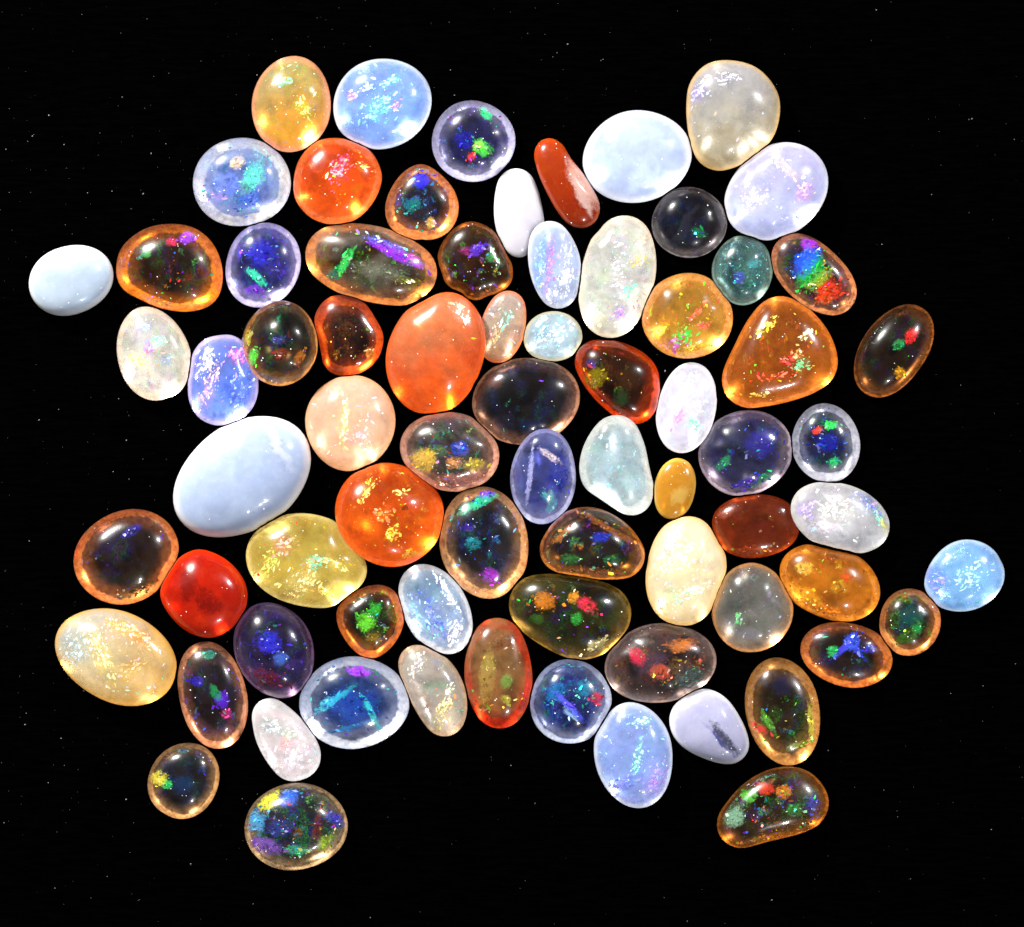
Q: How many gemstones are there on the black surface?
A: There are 74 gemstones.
